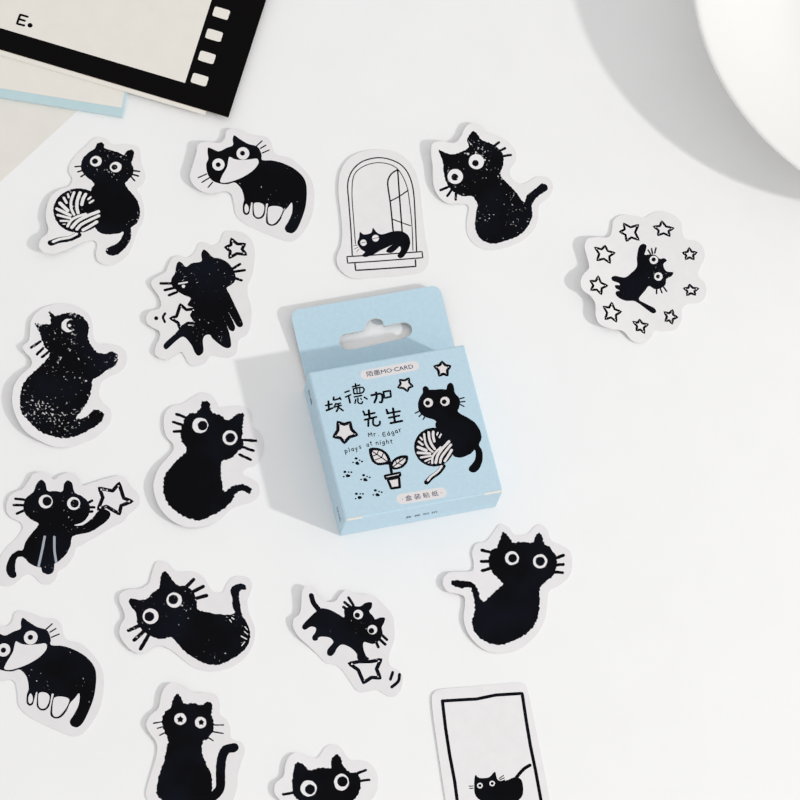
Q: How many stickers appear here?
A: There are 16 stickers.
